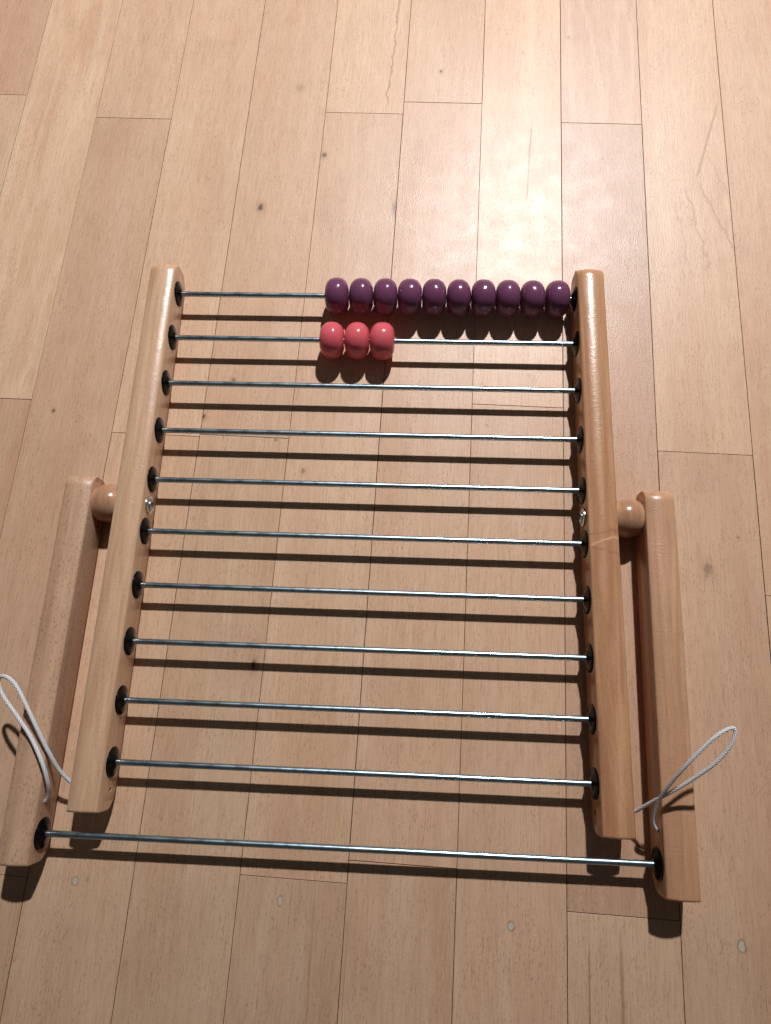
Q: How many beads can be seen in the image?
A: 13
